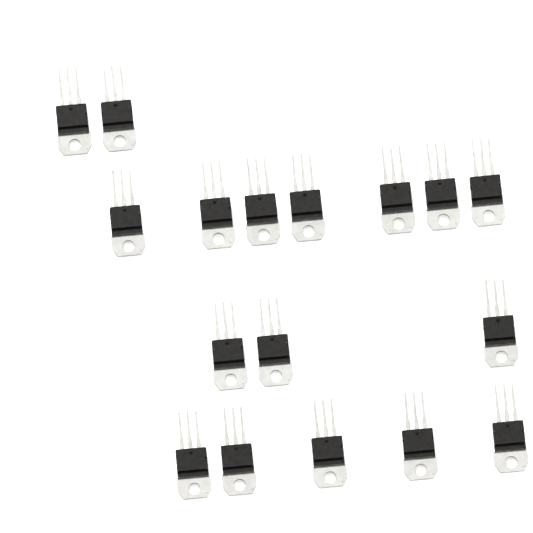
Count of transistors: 17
